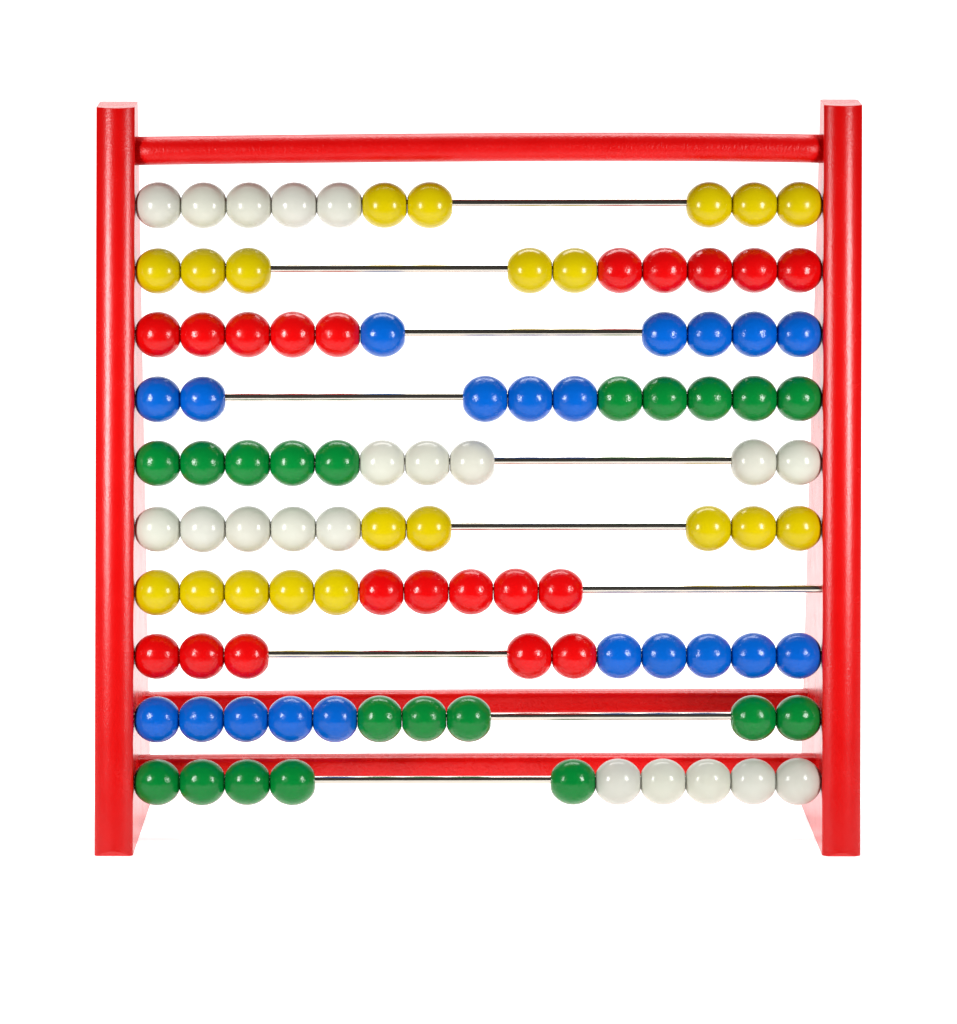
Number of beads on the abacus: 100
